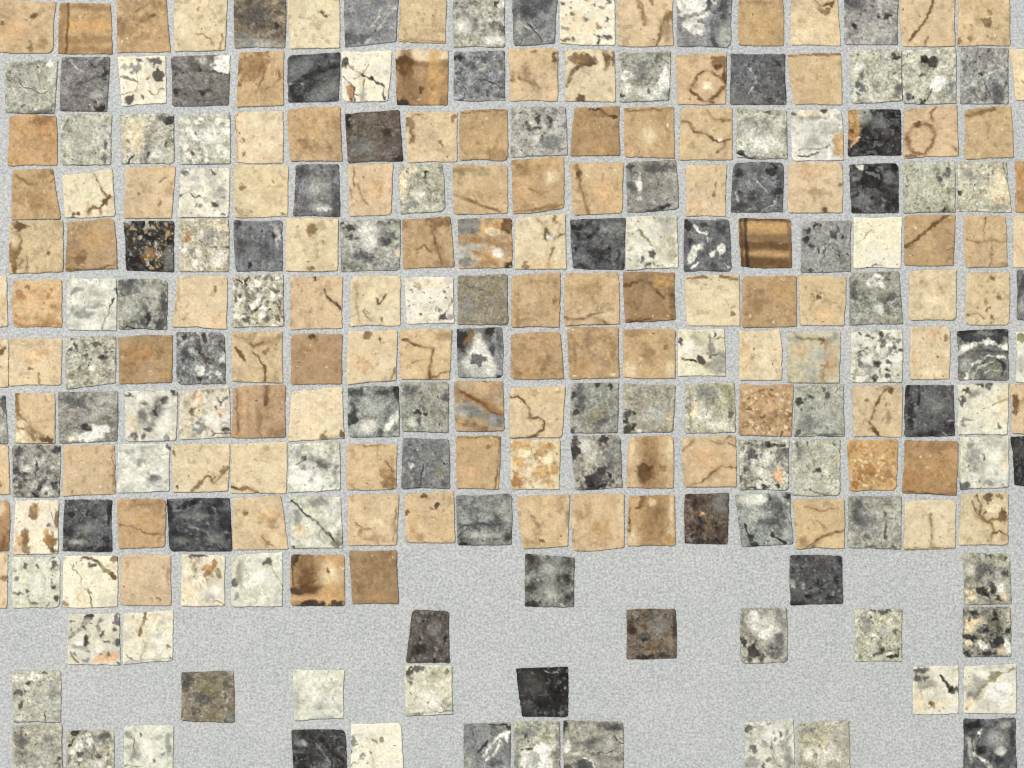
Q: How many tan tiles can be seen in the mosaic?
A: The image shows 109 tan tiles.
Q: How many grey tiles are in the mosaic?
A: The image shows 86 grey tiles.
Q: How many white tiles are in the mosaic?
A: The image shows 33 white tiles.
